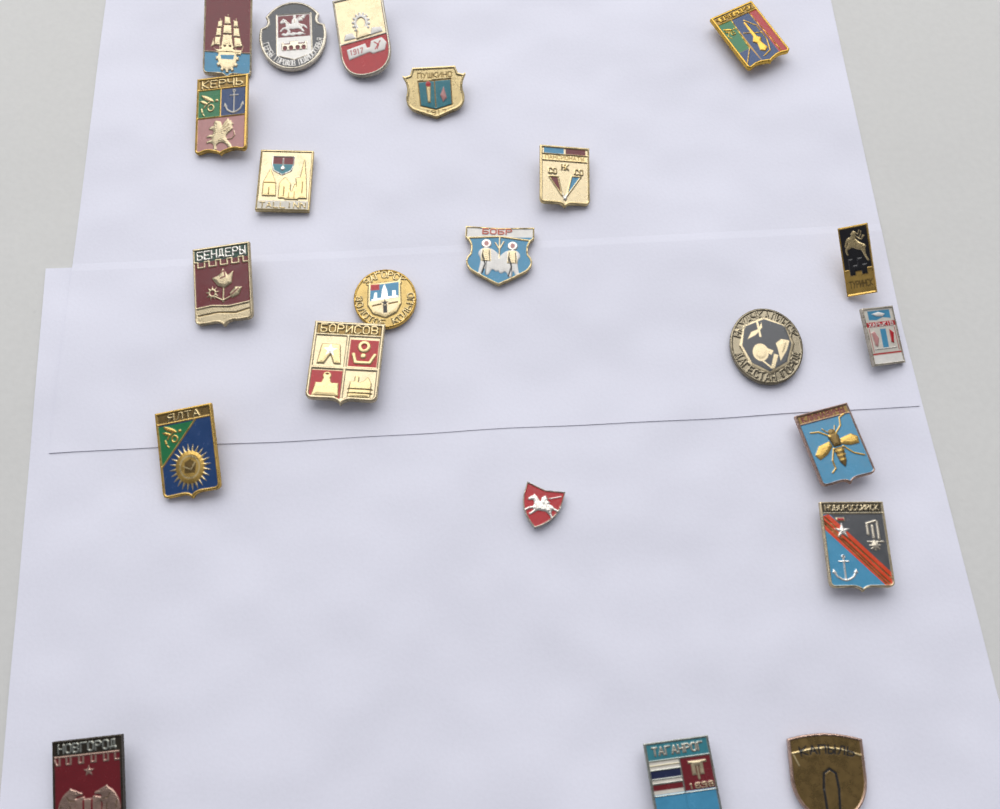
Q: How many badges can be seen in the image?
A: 22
